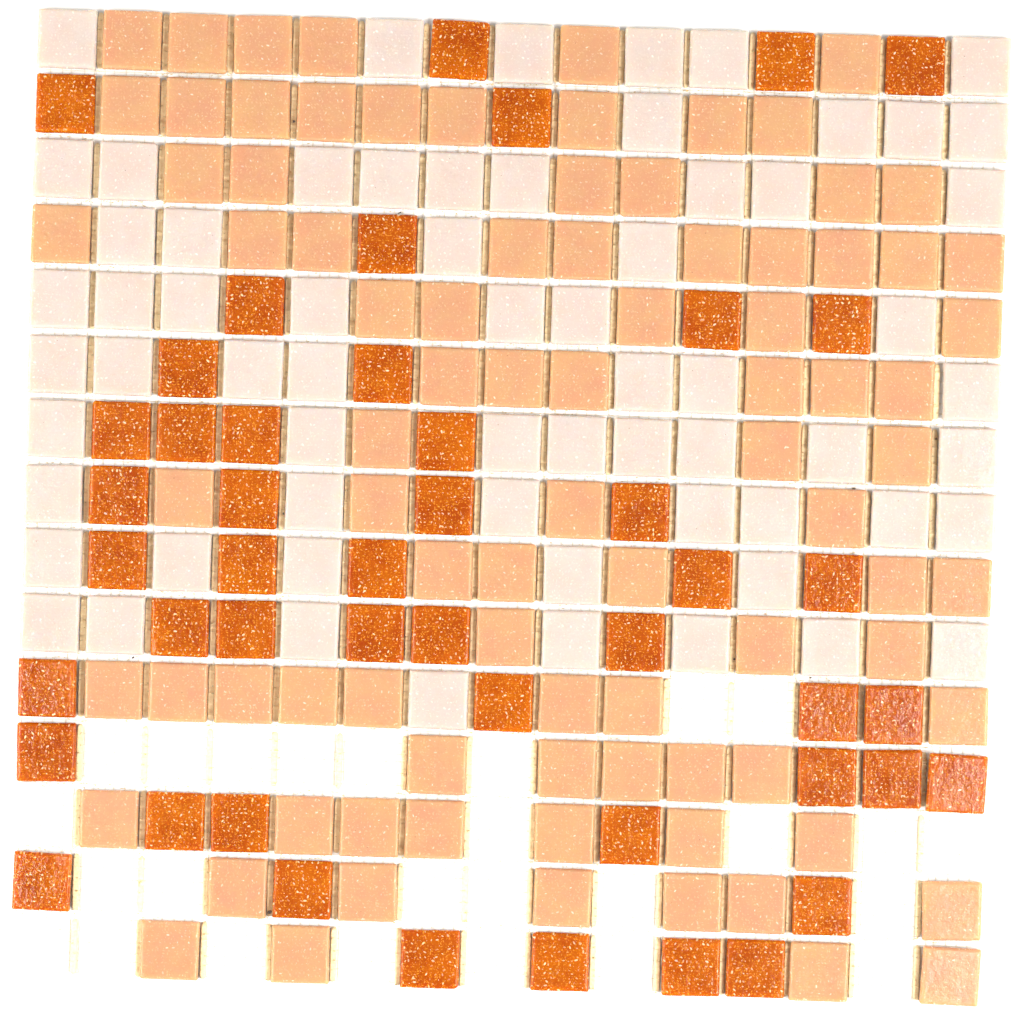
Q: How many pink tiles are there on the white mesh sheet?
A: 65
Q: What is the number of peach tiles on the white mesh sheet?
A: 87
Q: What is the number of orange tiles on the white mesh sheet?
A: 47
